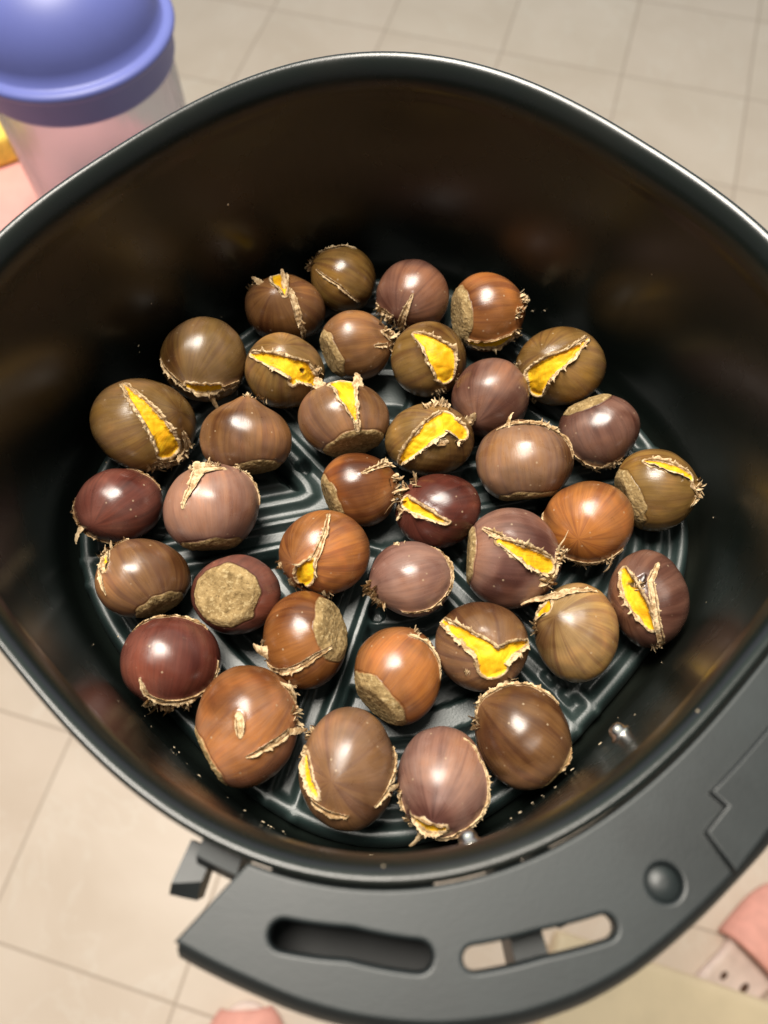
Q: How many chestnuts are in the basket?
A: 37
